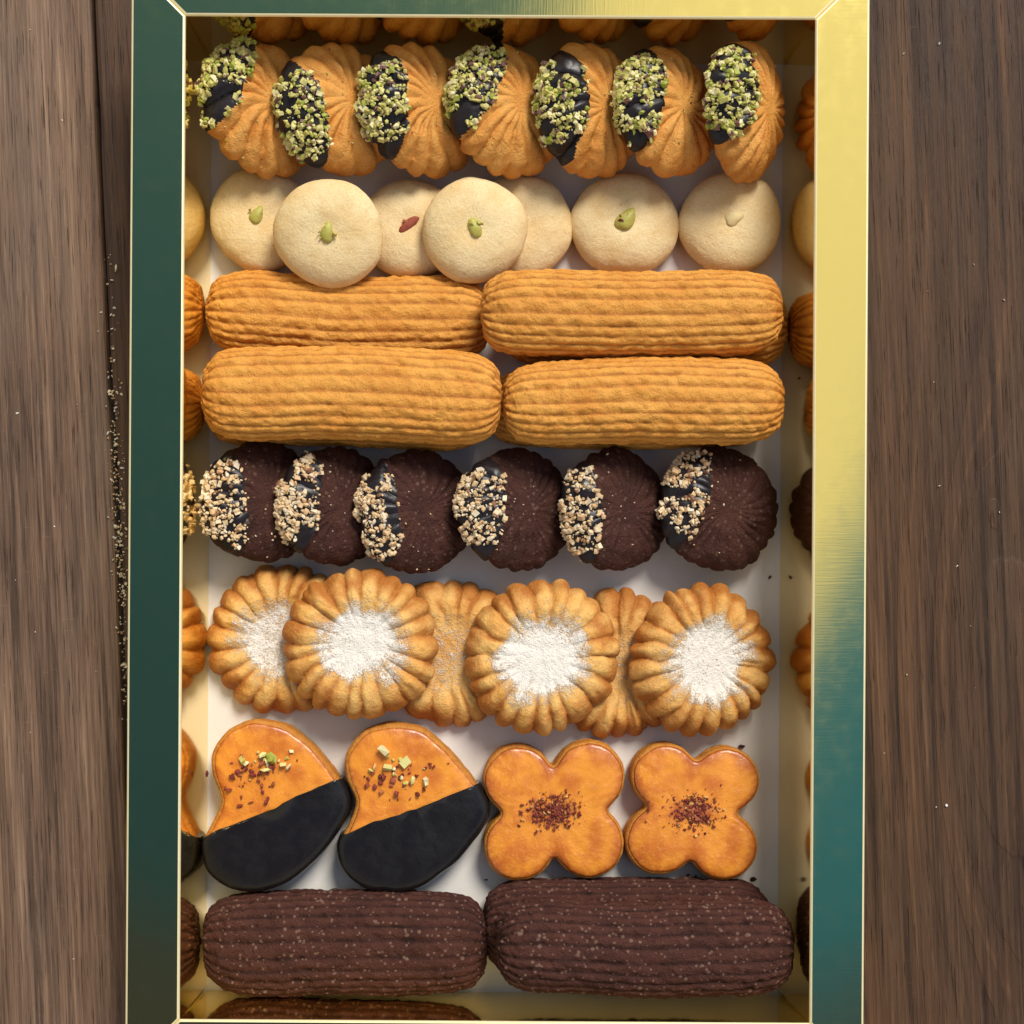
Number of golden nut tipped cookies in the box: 7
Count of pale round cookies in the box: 7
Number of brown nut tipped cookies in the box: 6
